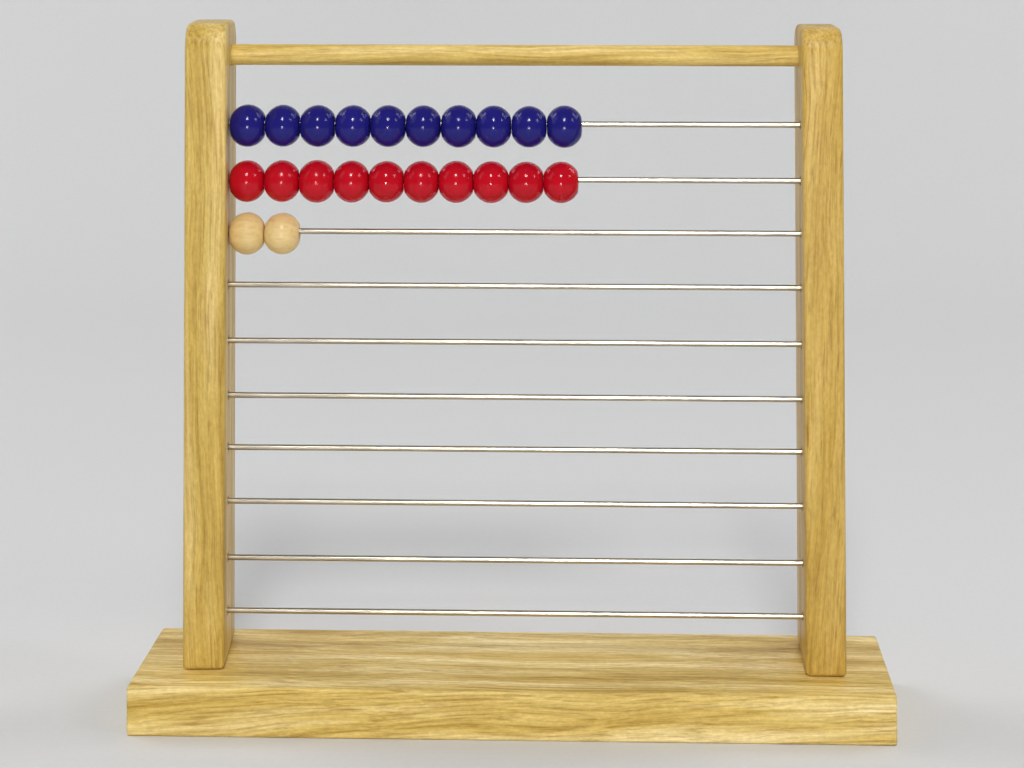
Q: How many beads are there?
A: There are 22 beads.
